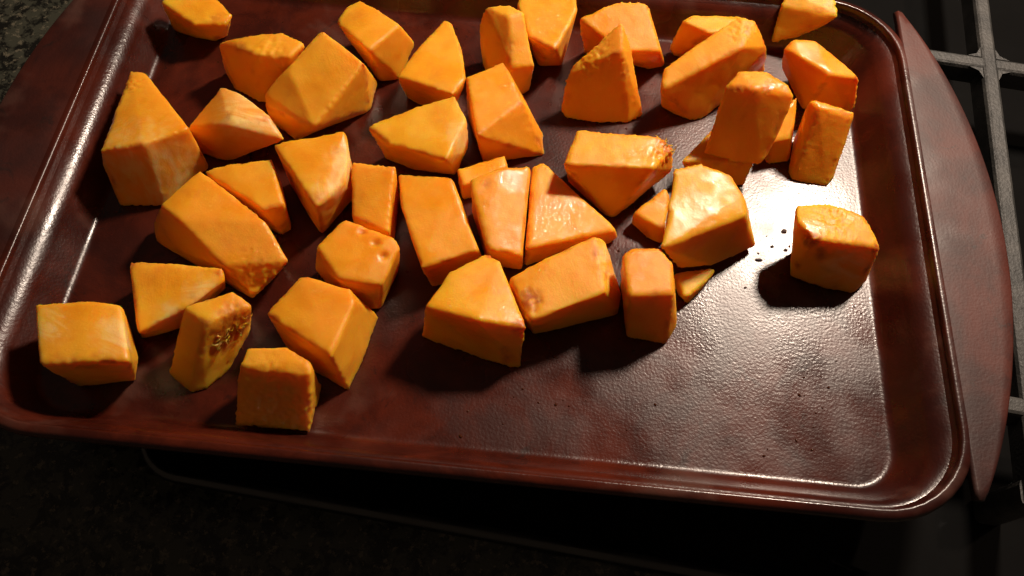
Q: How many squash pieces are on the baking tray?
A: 43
